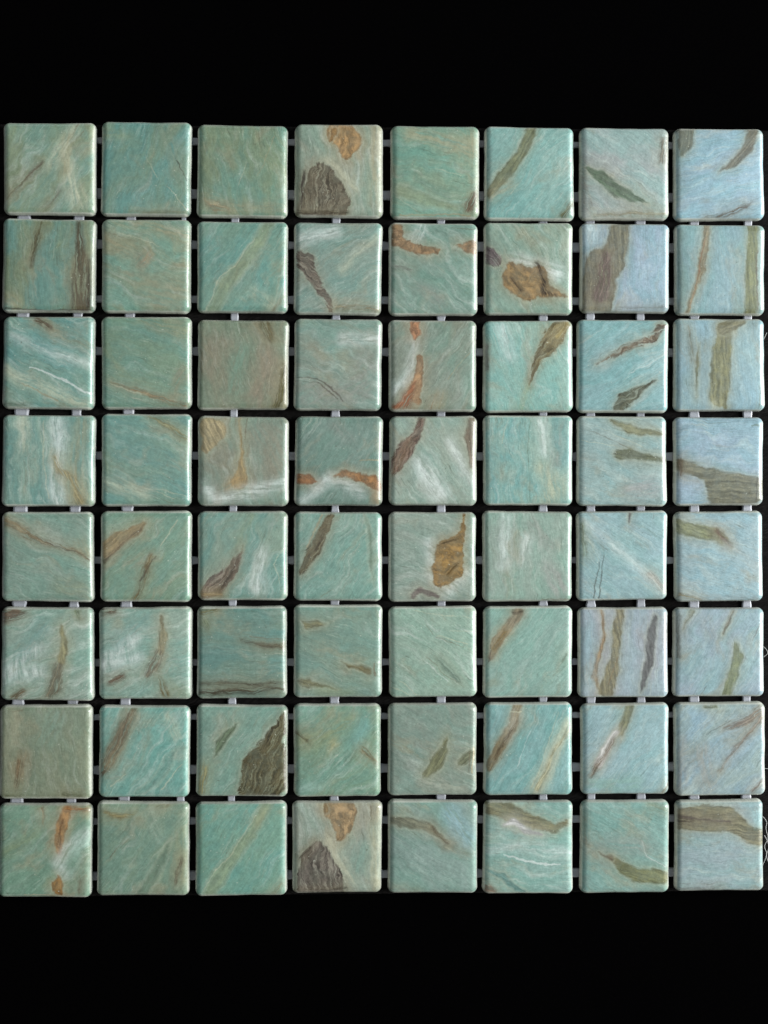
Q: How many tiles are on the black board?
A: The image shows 64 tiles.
